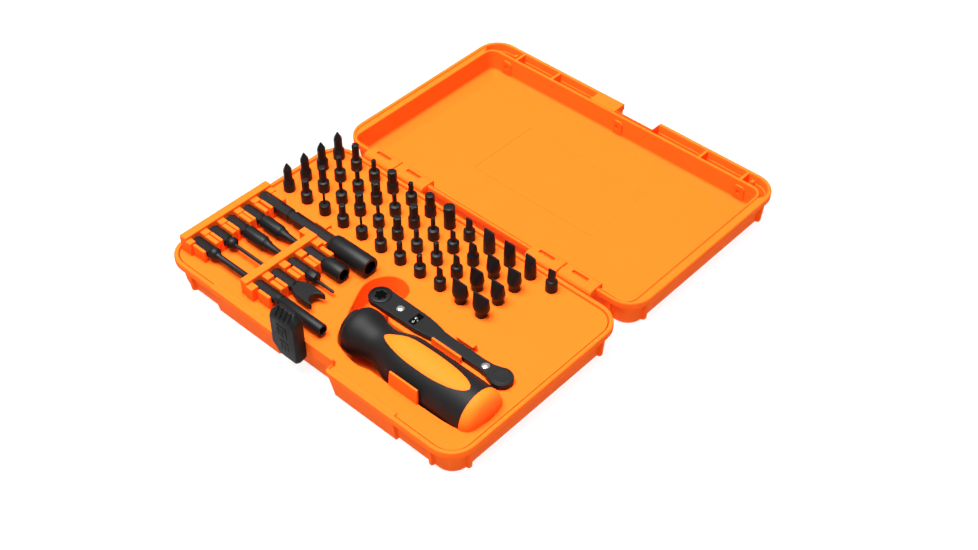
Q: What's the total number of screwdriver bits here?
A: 45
